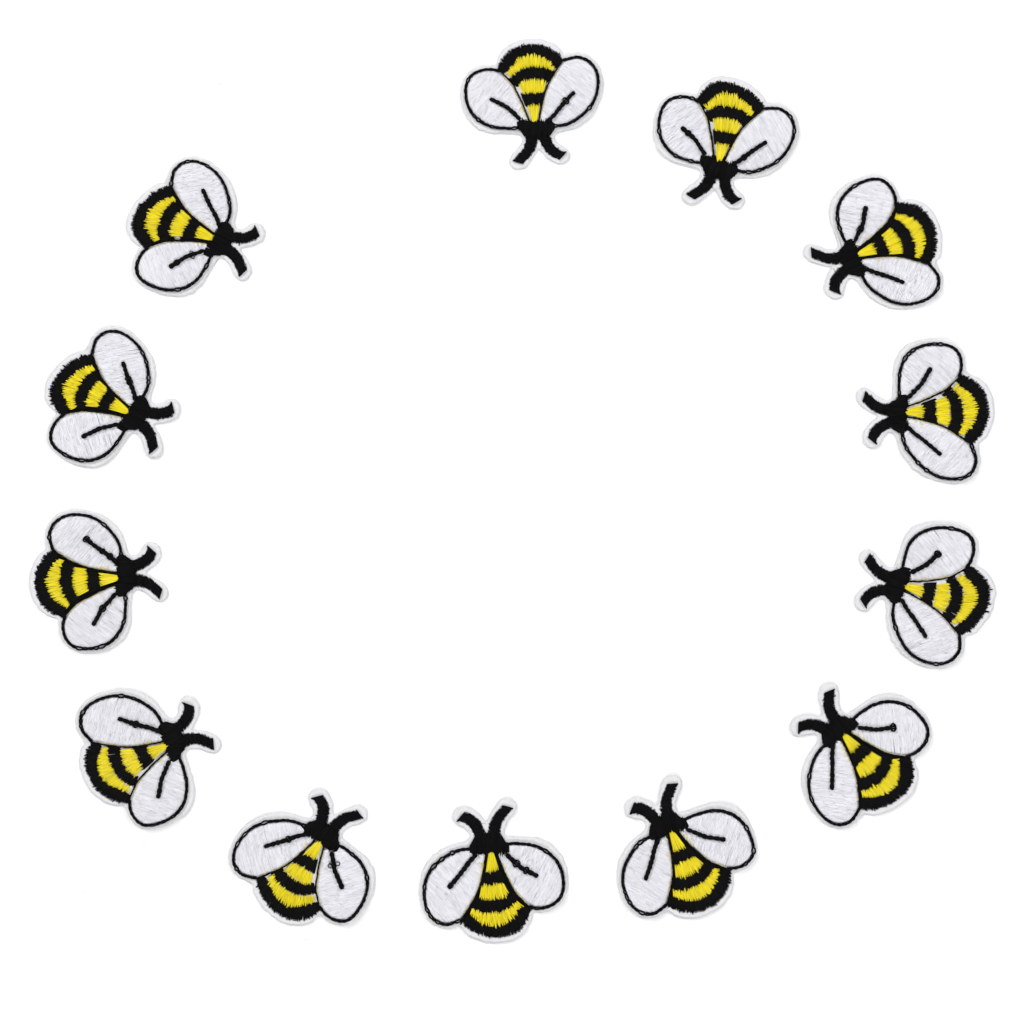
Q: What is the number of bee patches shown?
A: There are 13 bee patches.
